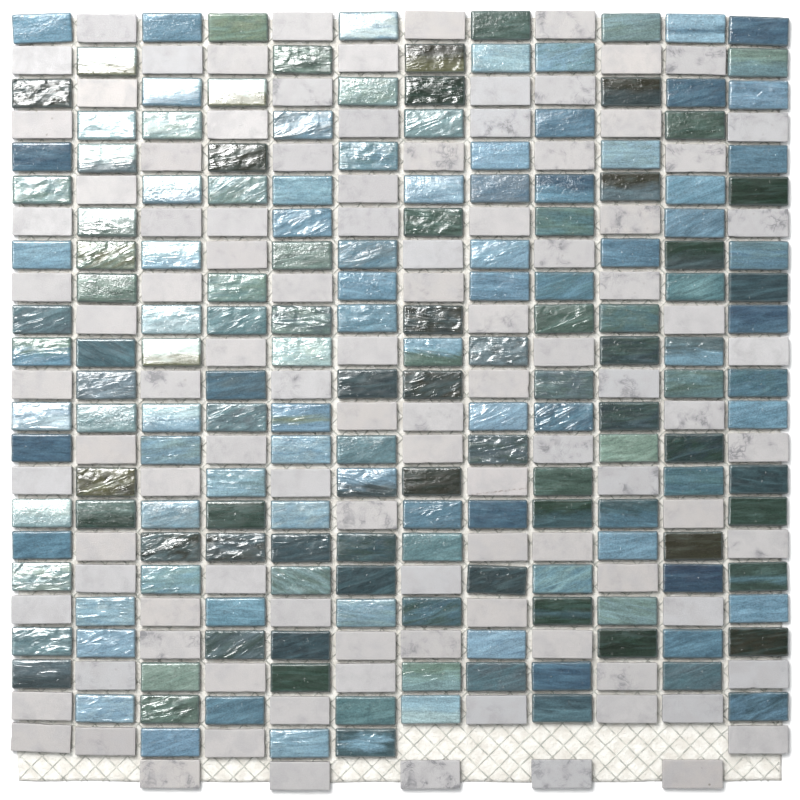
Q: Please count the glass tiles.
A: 171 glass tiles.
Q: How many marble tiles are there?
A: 105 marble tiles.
